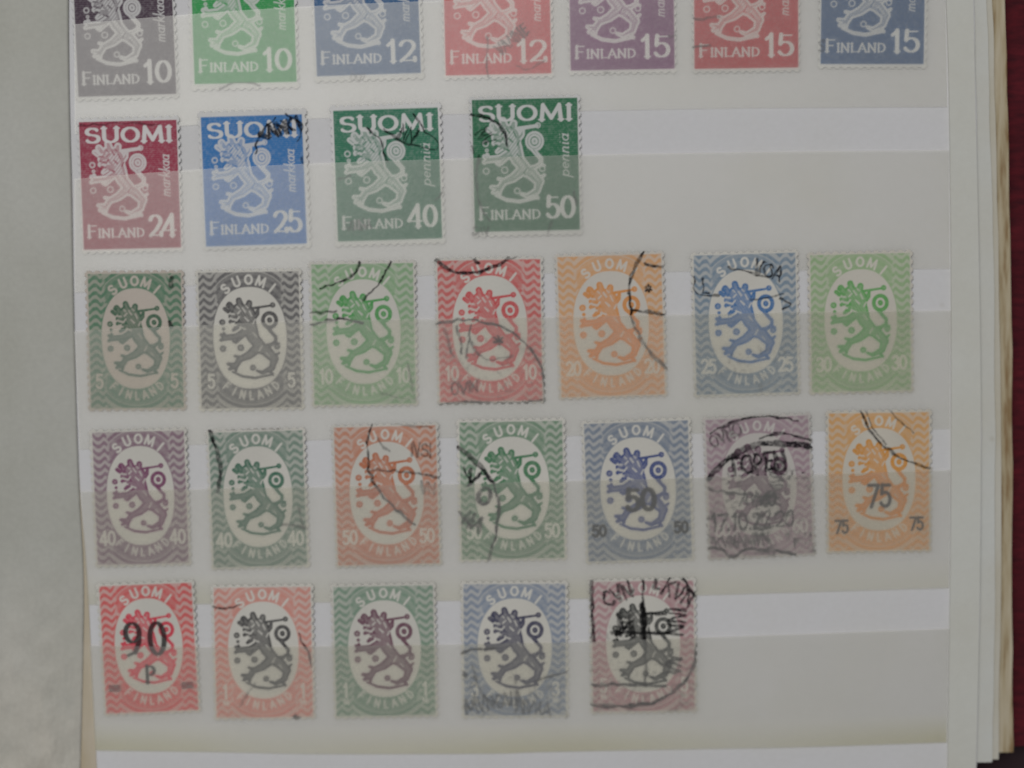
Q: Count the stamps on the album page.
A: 30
